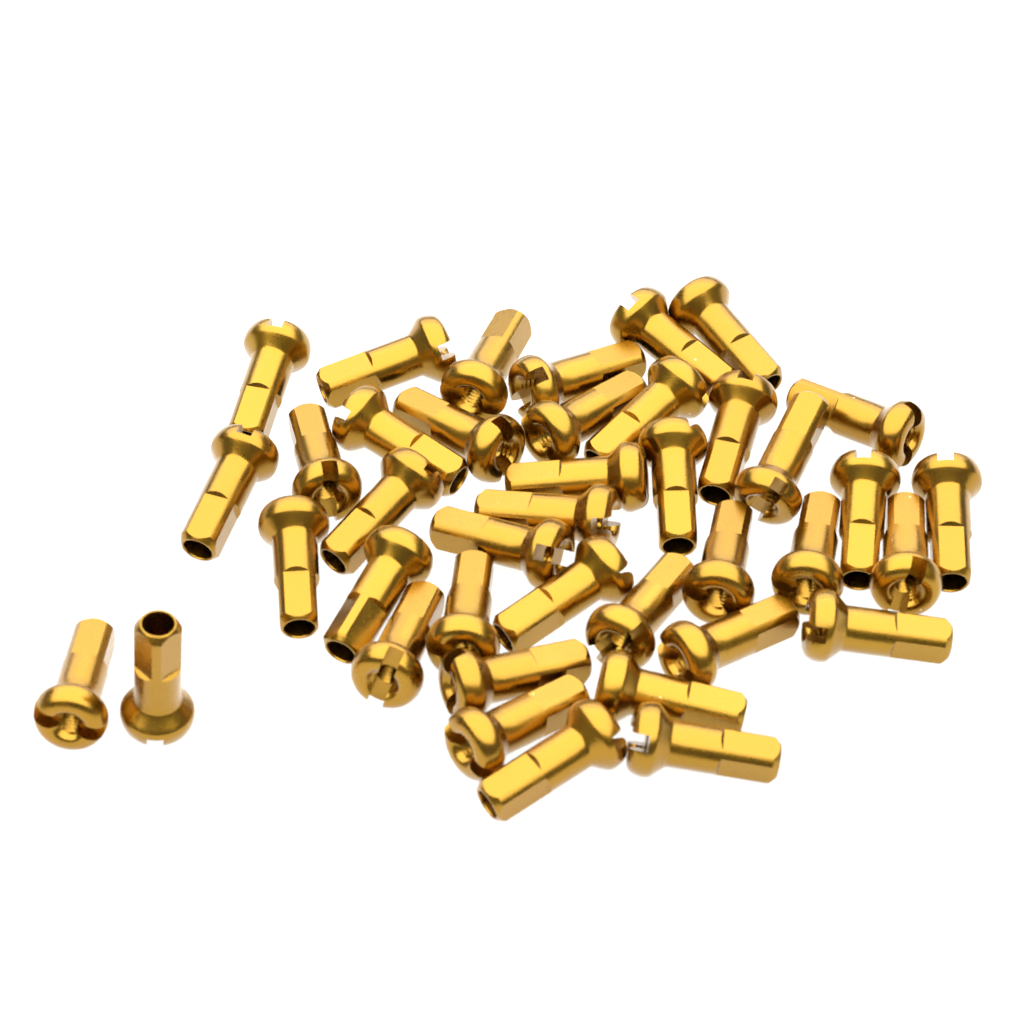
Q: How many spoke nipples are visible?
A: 40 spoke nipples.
